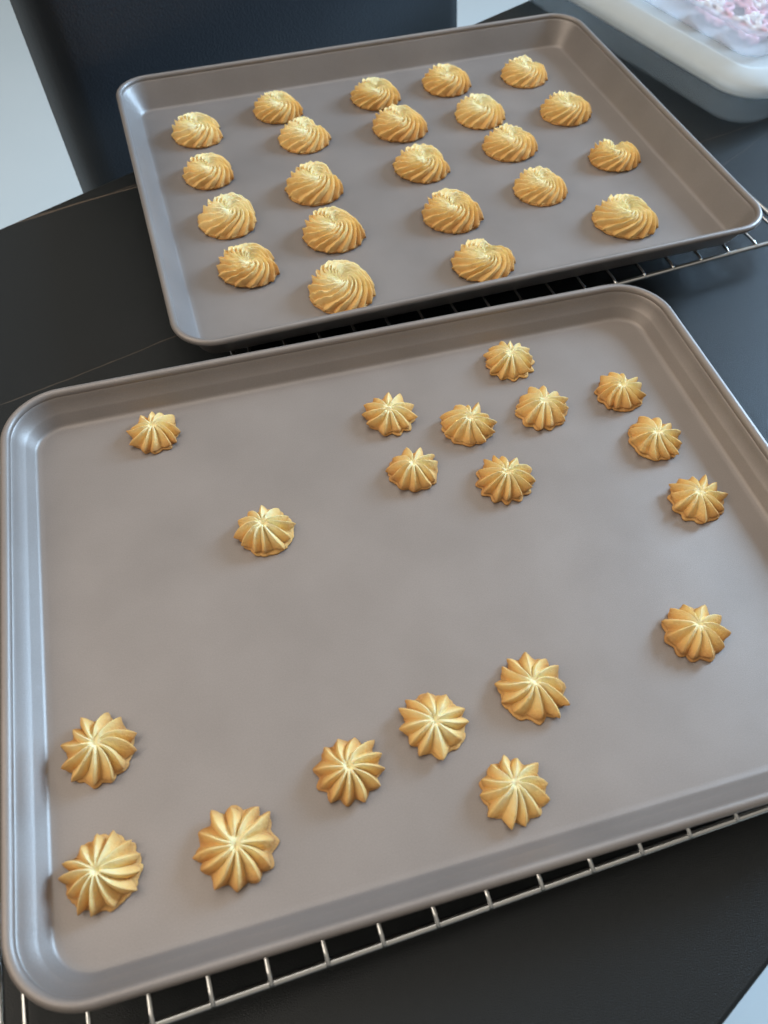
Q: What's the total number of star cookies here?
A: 19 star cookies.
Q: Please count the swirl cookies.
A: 22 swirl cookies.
